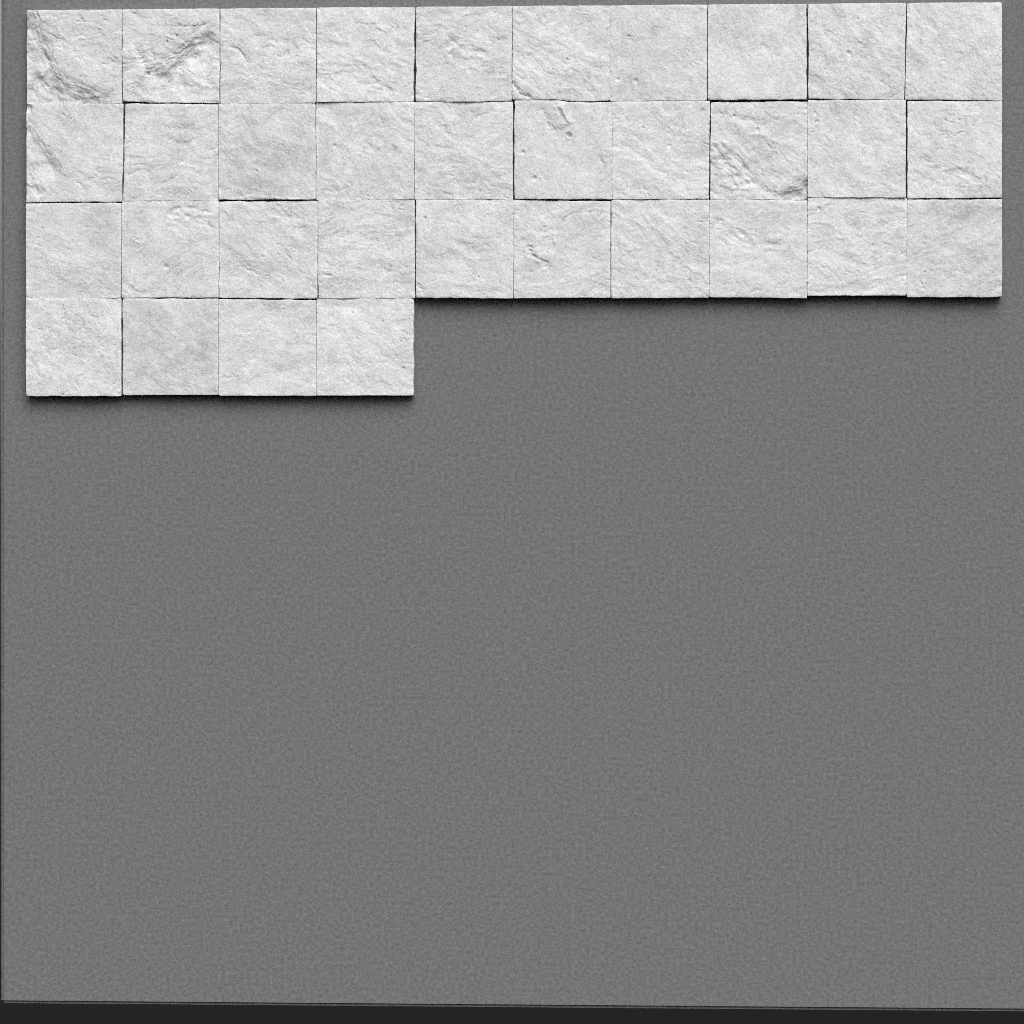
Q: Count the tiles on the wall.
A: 34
